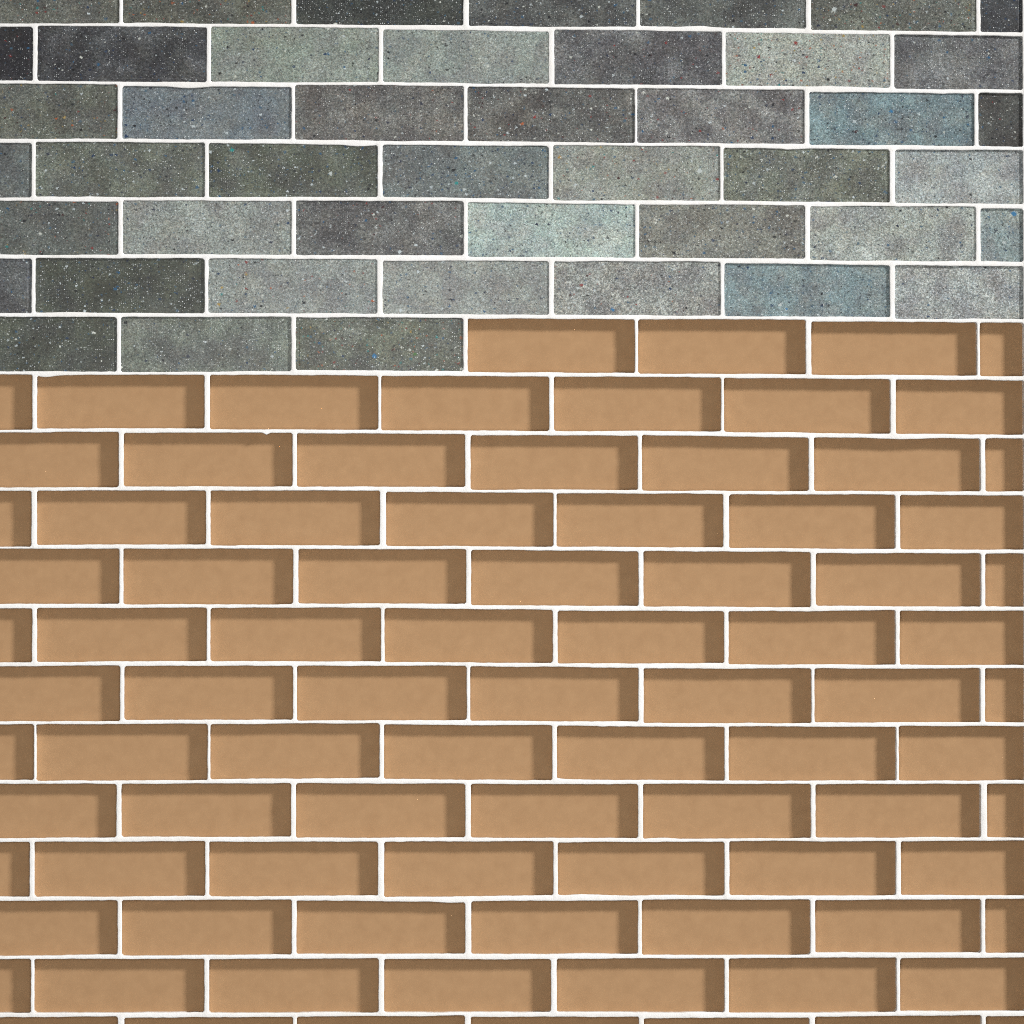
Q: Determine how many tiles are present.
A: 45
